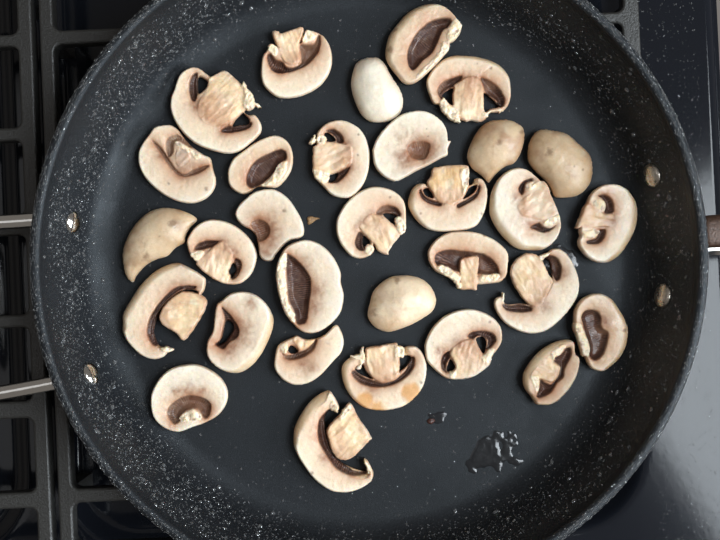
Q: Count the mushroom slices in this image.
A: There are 31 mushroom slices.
